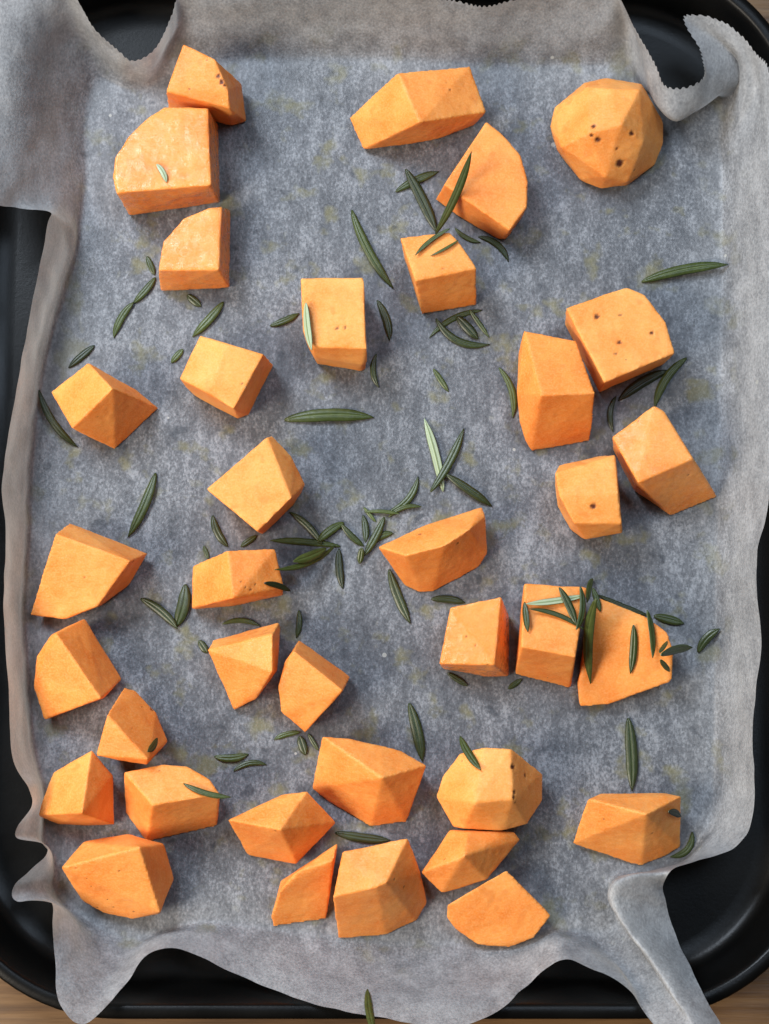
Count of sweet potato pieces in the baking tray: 36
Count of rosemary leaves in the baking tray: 94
